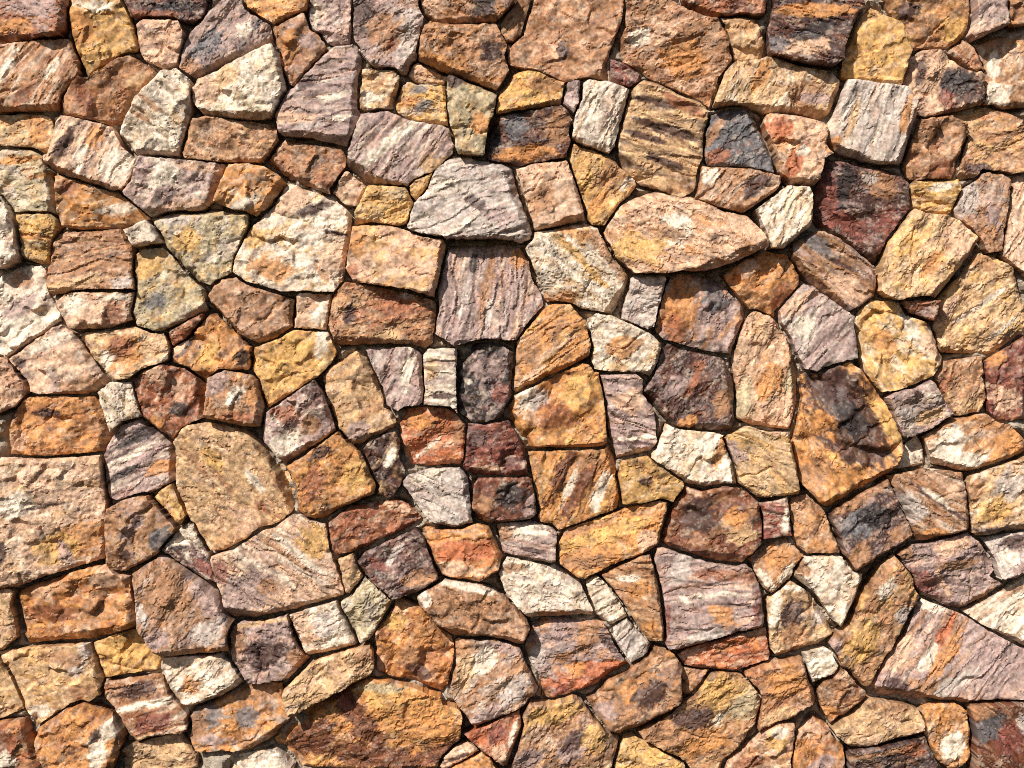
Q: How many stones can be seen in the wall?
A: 200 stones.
